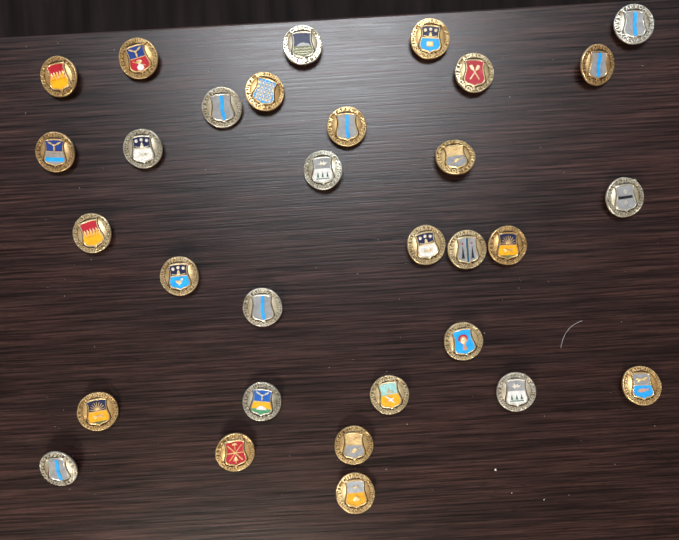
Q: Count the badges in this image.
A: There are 31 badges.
